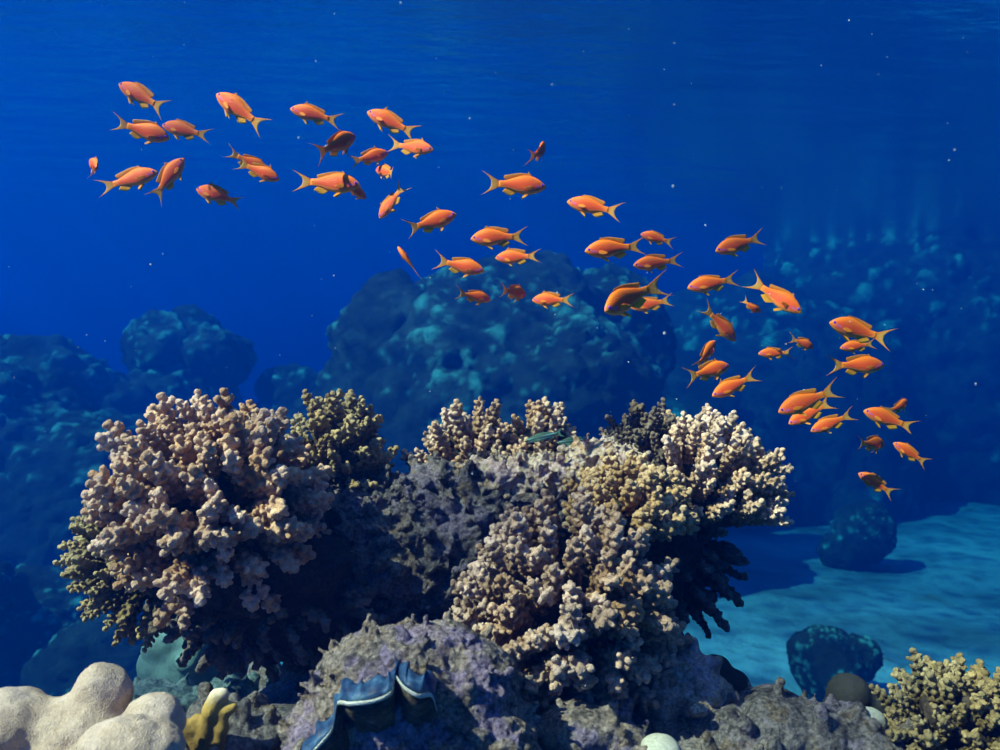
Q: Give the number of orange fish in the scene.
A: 56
